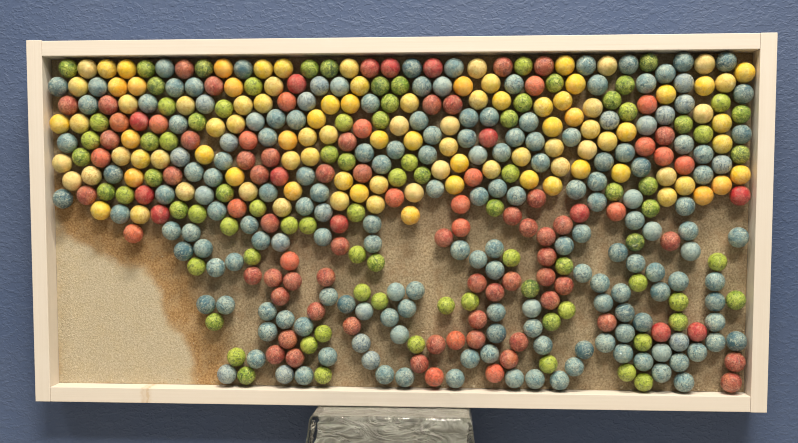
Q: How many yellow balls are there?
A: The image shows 100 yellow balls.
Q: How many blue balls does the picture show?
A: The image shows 171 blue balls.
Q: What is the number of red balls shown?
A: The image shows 90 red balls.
